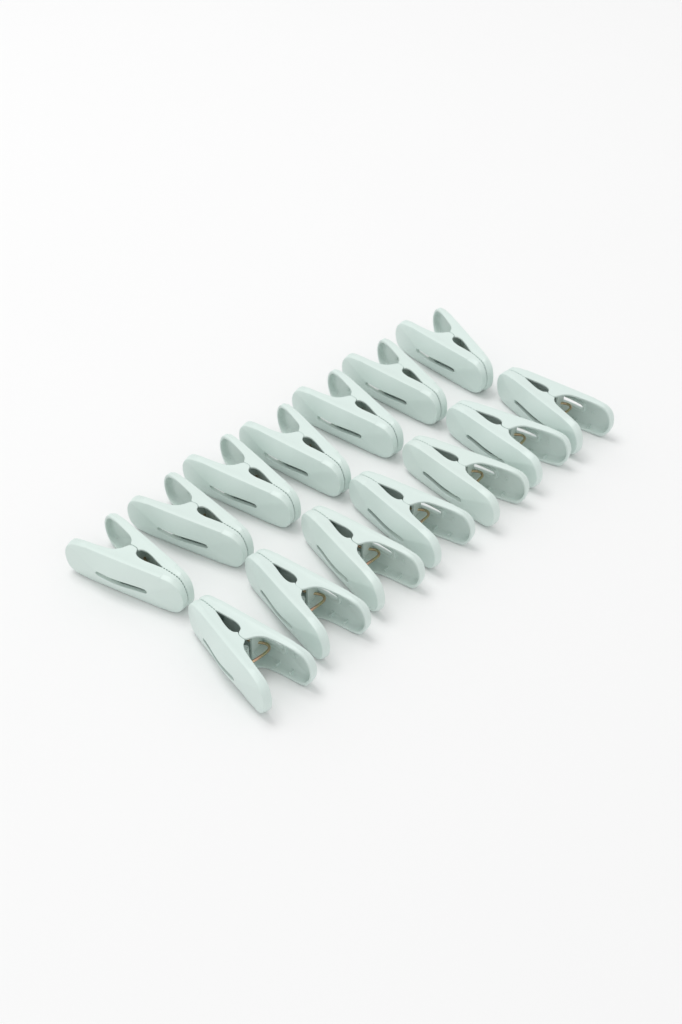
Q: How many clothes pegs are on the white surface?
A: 14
